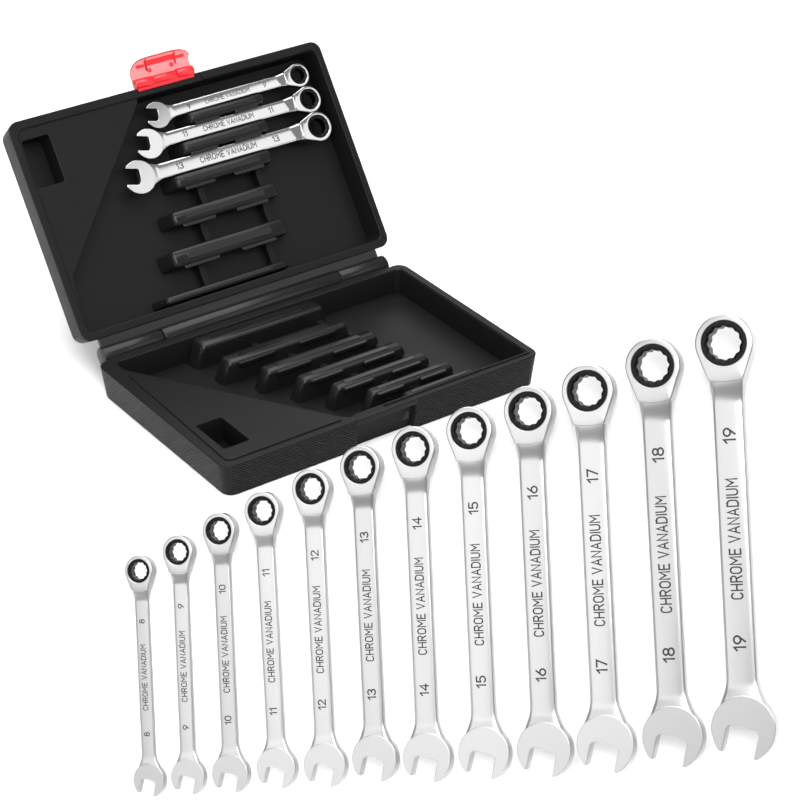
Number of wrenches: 15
